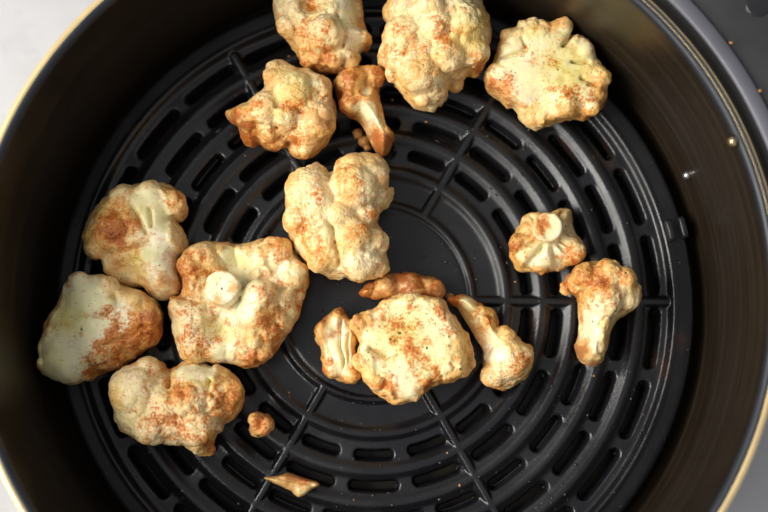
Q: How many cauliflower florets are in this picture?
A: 18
